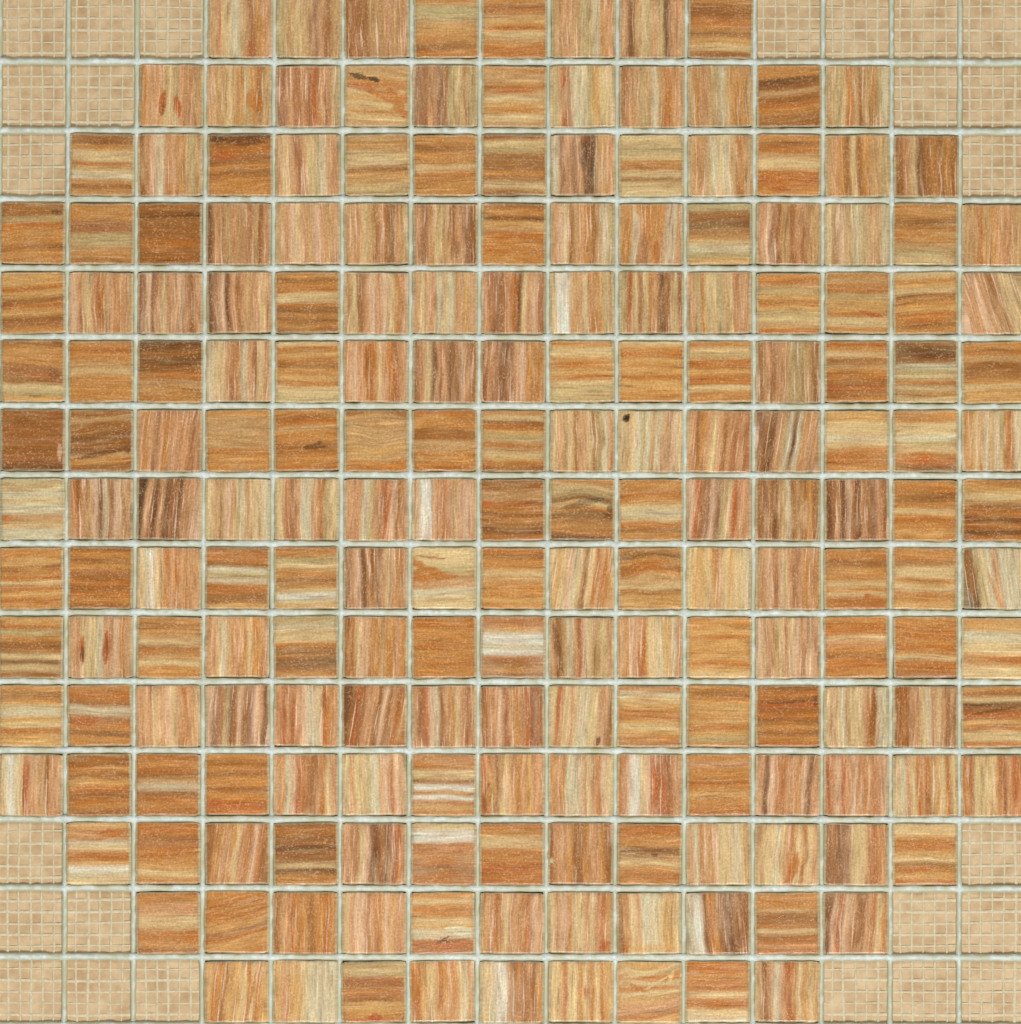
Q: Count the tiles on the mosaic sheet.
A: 200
